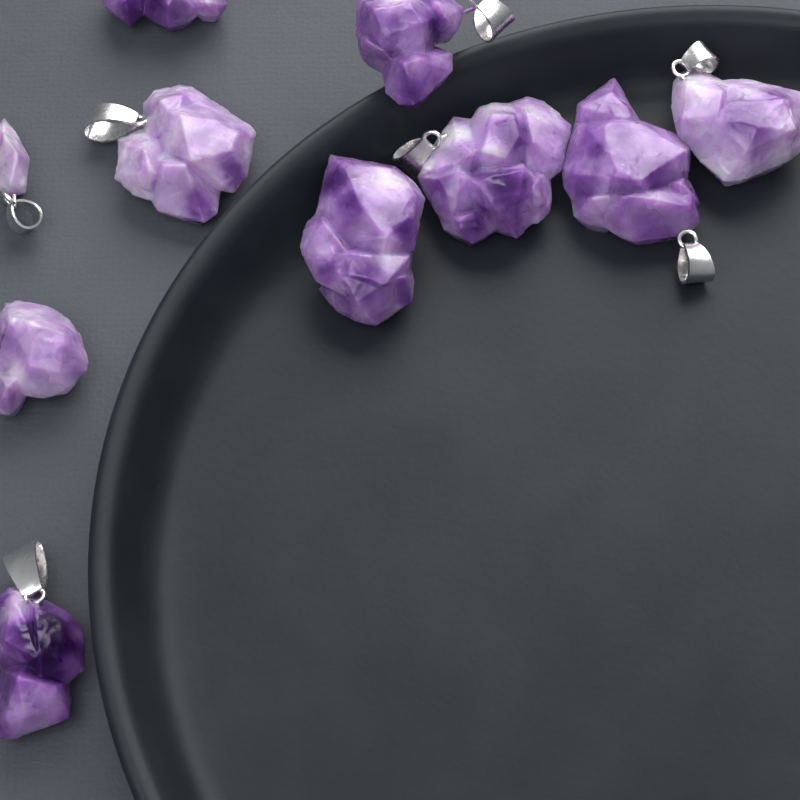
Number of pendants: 10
